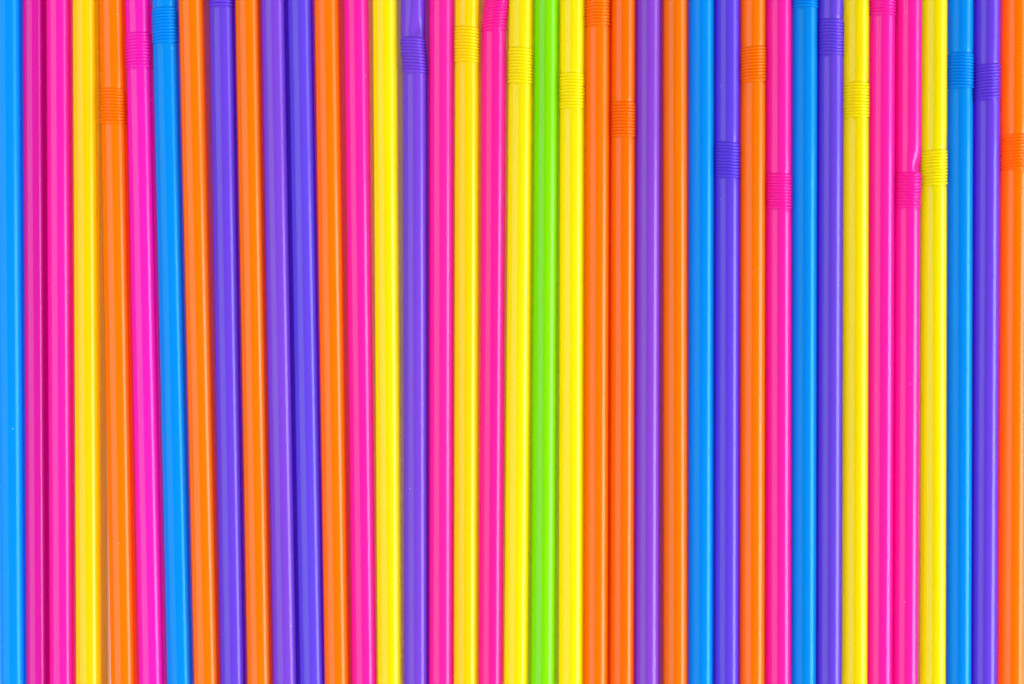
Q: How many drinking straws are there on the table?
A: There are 39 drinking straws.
